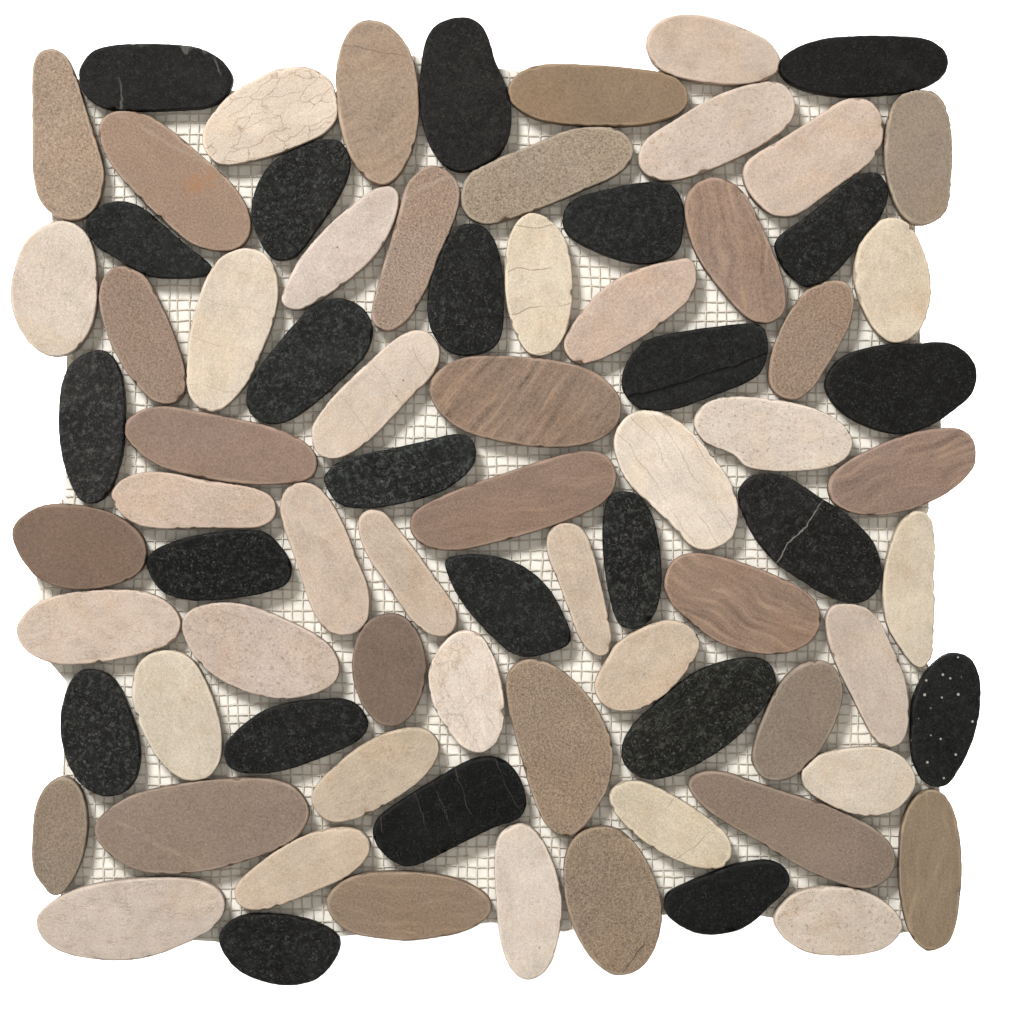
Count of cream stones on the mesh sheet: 31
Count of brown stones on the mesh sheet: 25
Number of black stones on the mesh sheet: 24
